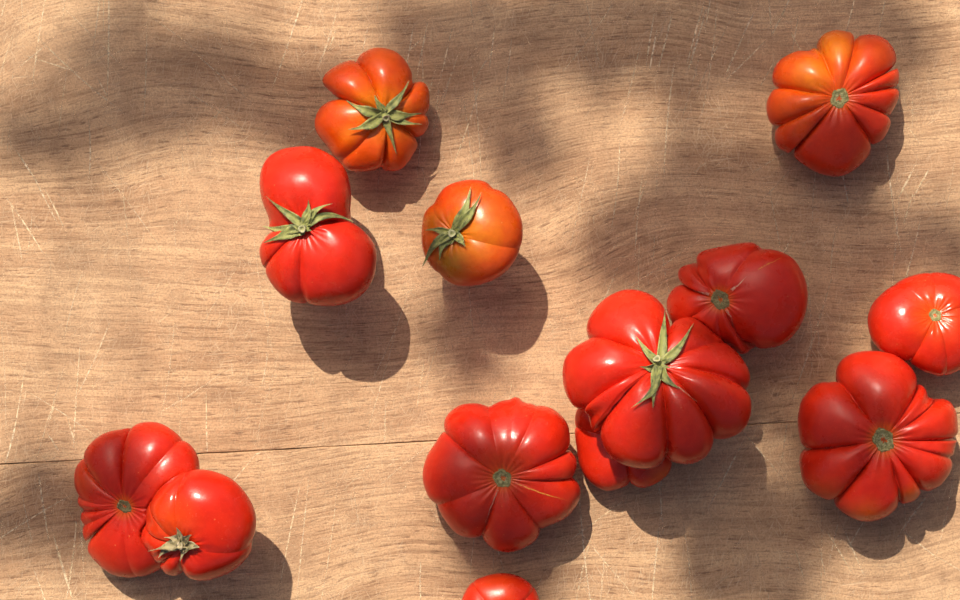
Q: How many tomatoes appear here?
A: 13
